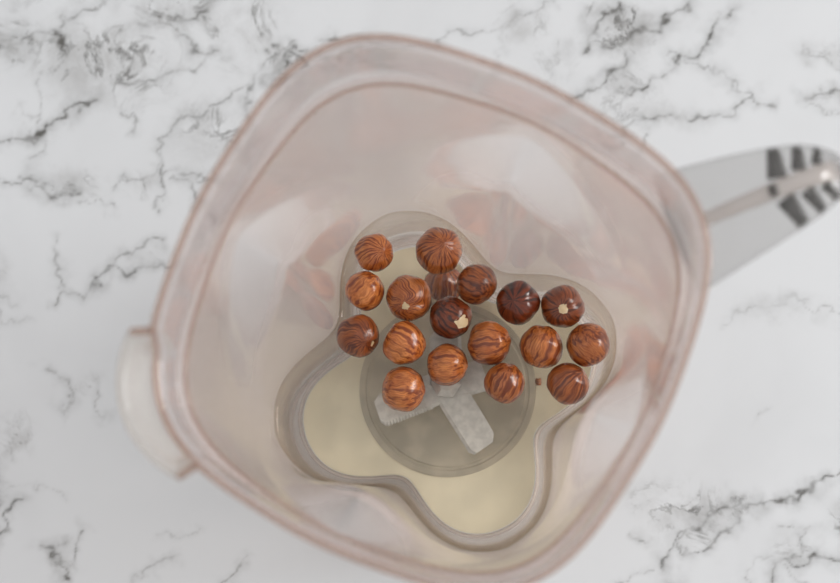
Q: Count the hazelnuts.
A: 18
